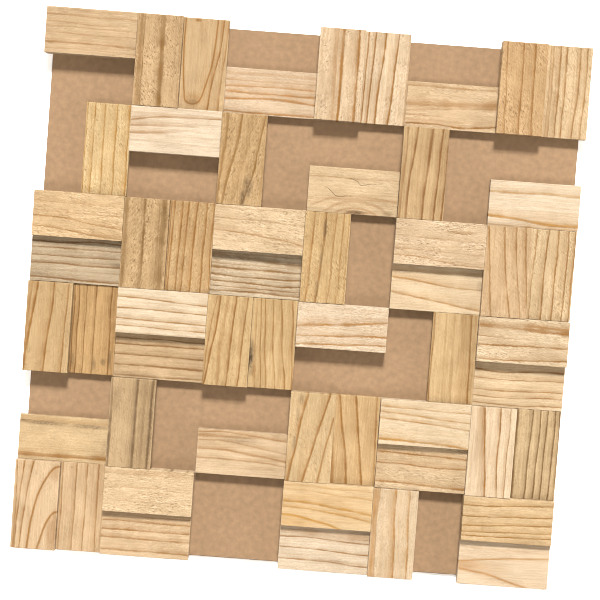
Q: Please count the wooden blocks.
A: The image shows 54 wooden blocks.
